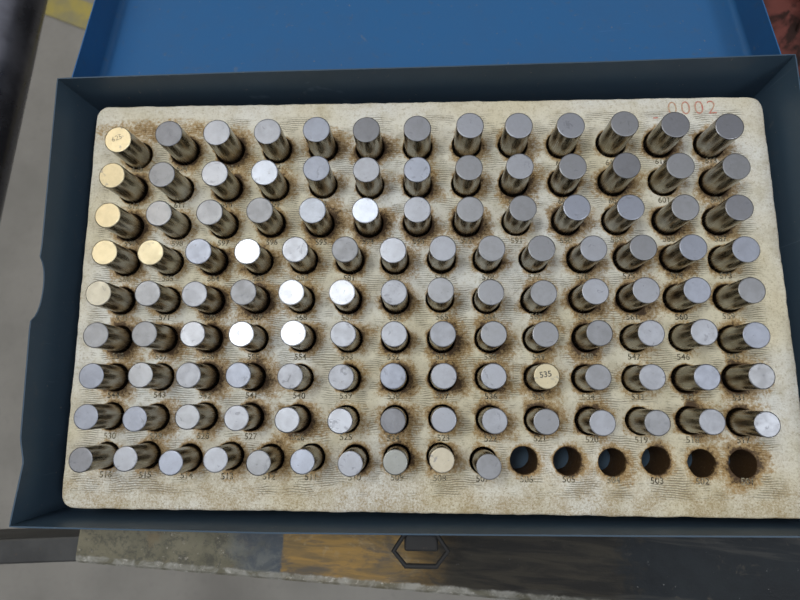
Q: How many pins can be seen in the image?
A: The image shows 119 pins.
